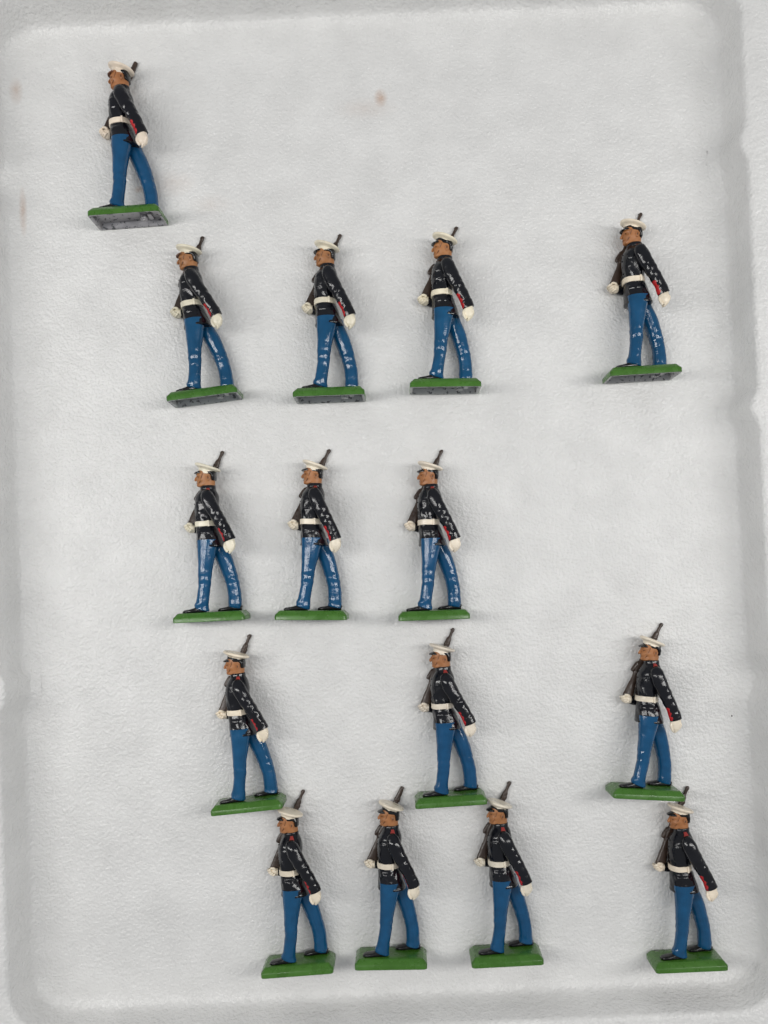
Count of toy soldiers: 15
